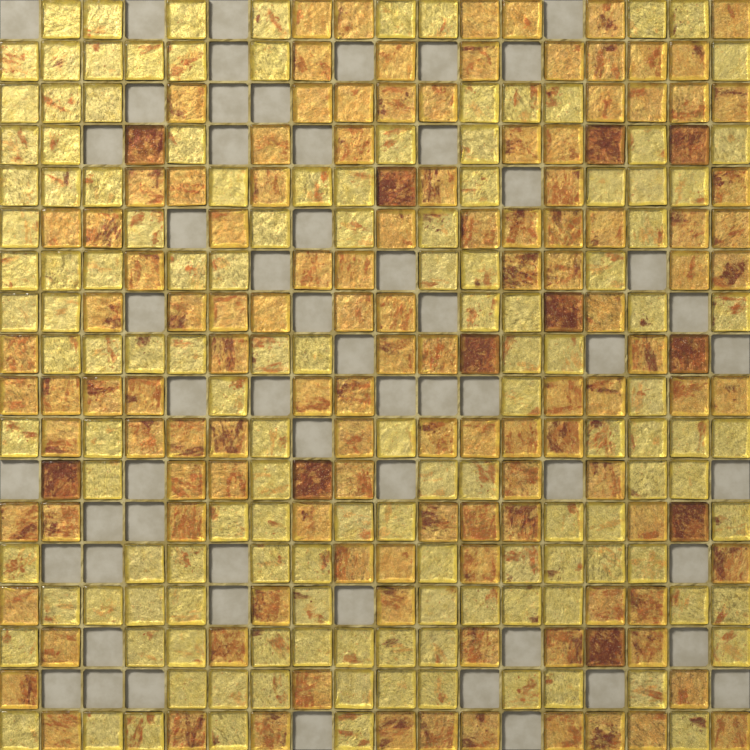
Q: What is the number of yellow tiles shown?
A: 135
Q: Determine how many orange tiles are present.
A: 120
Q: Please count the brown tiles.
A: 11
